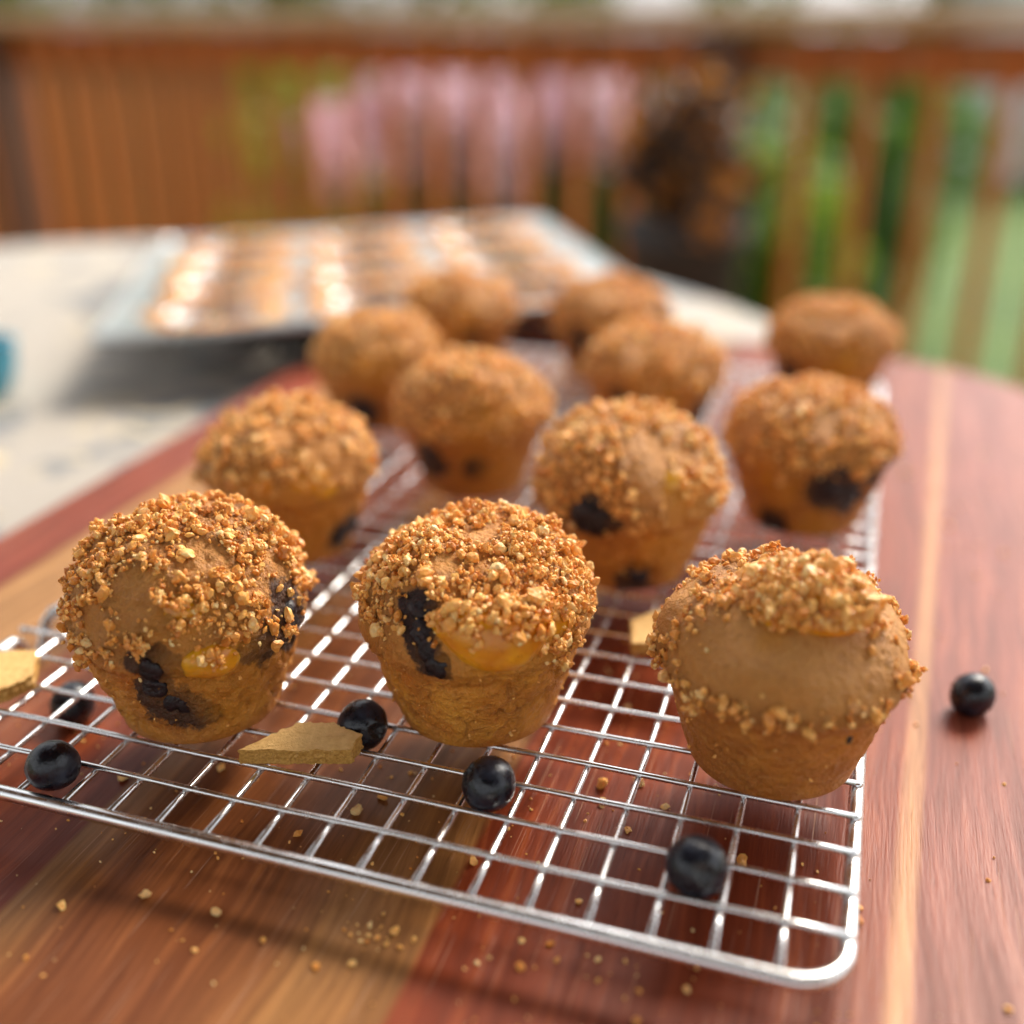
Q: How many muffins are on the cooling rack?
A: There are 12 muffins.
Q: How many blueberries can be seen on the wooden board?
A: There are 6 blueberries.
